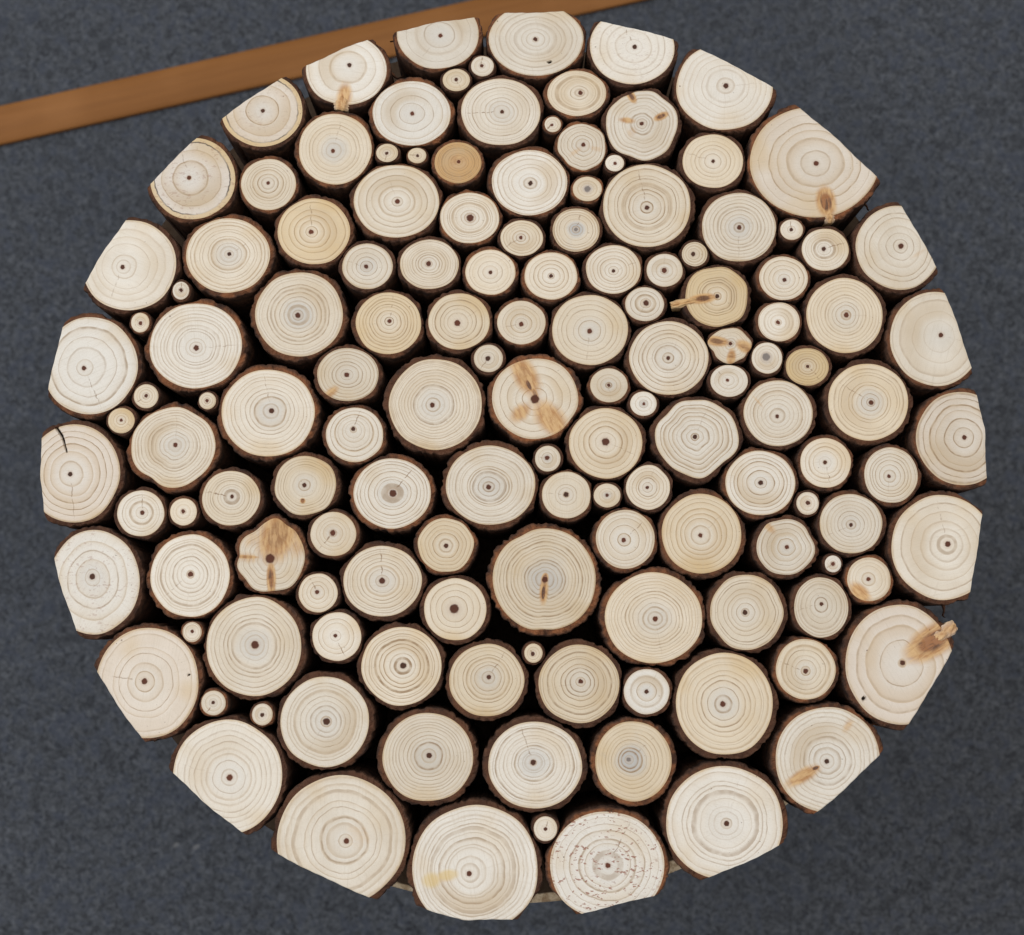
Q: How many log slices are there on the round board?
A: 140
